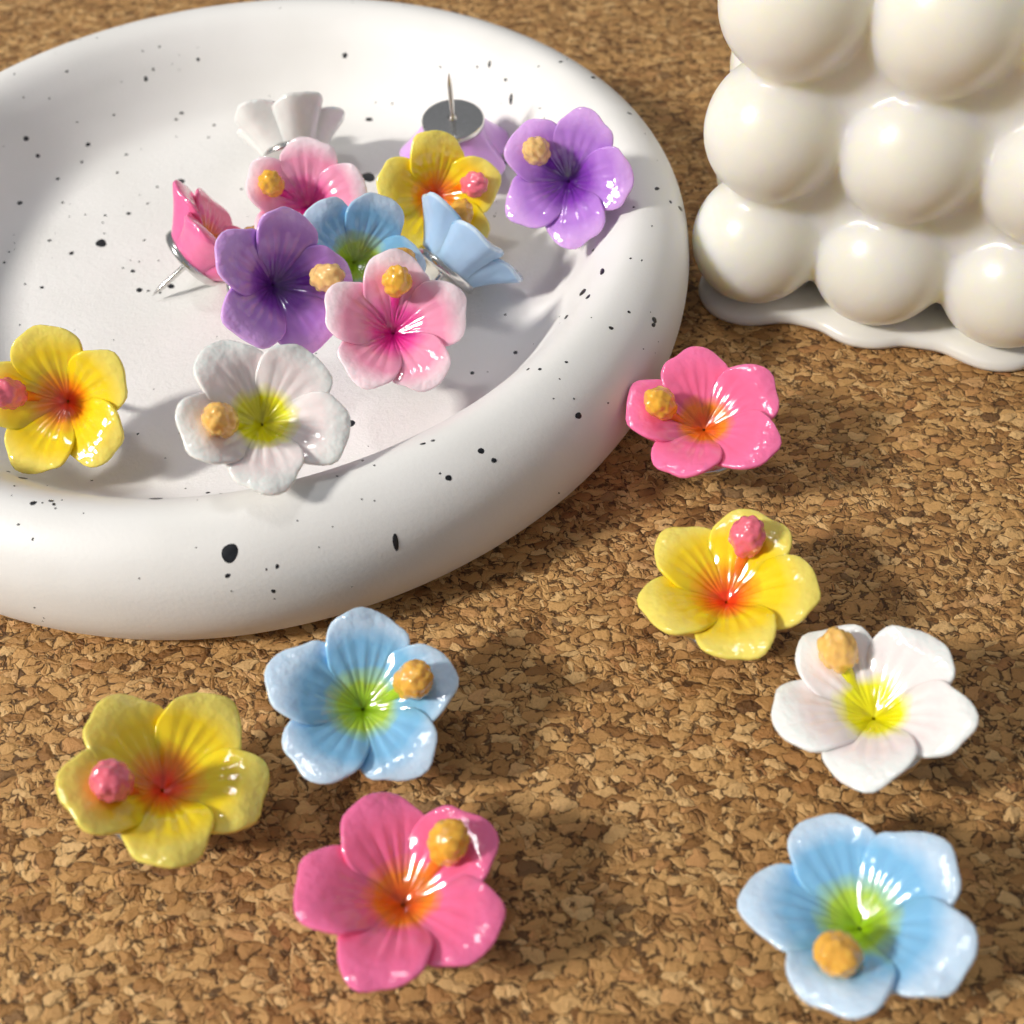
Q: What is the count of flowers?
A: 19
